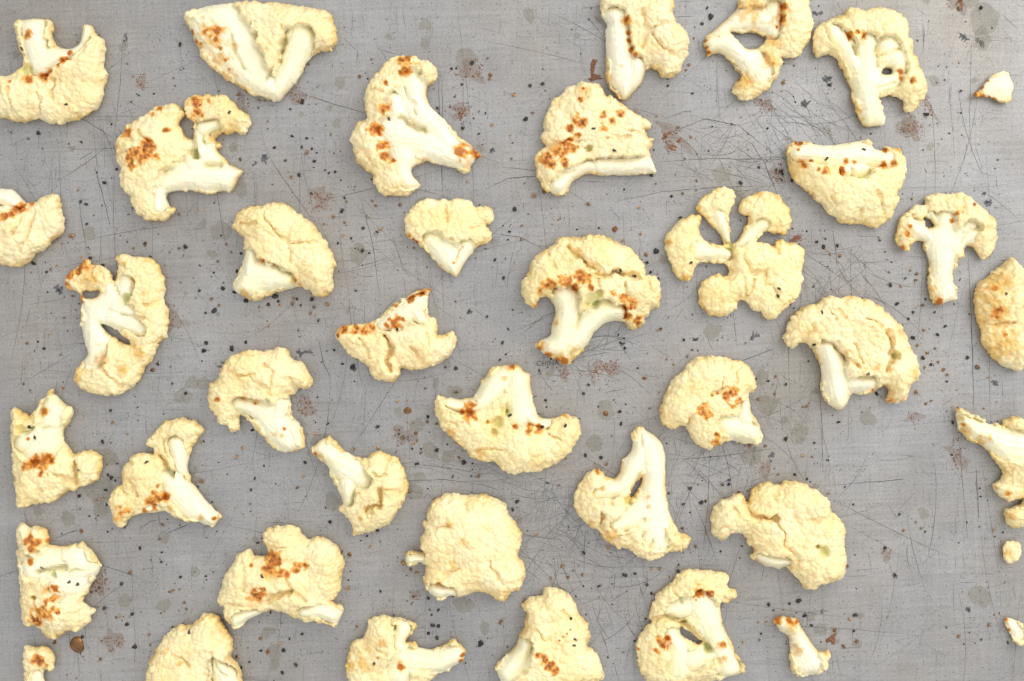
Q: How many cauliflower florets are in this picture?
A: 40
